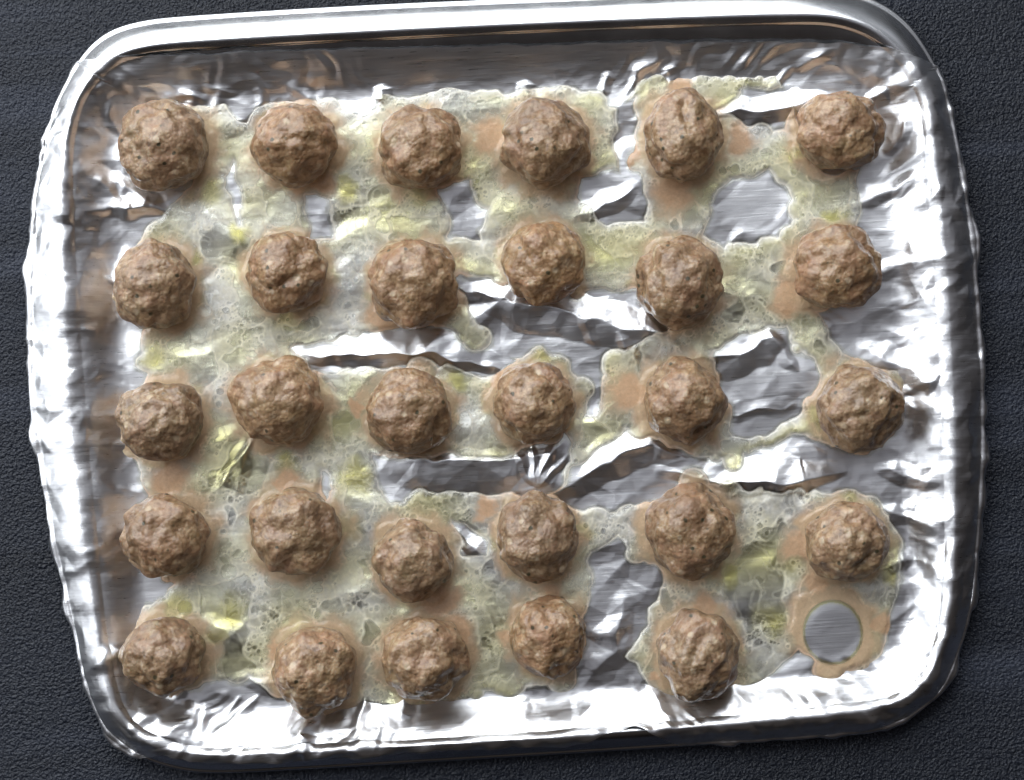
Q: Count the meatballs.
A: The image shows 29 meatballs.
